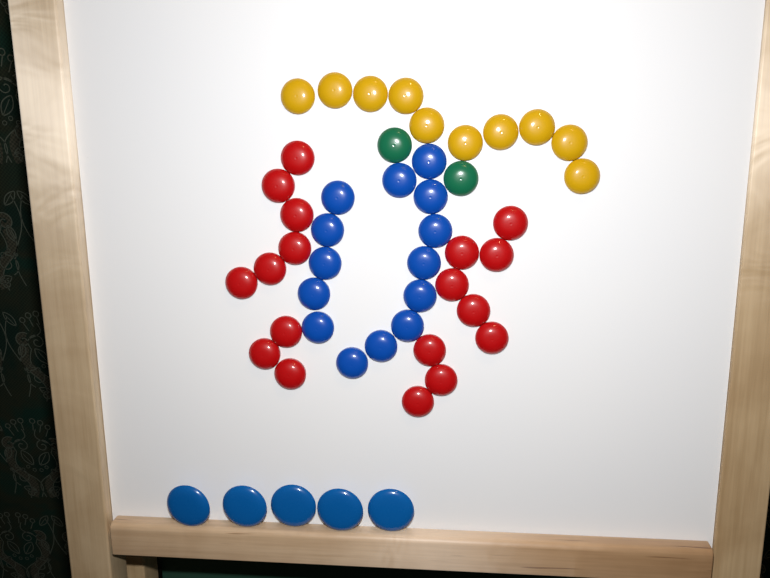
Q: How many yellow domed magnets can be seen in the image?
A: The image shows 10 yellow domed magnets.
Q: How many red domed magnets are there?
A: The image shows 18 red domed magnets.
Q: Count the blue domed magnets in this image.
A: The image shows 14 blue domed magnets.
